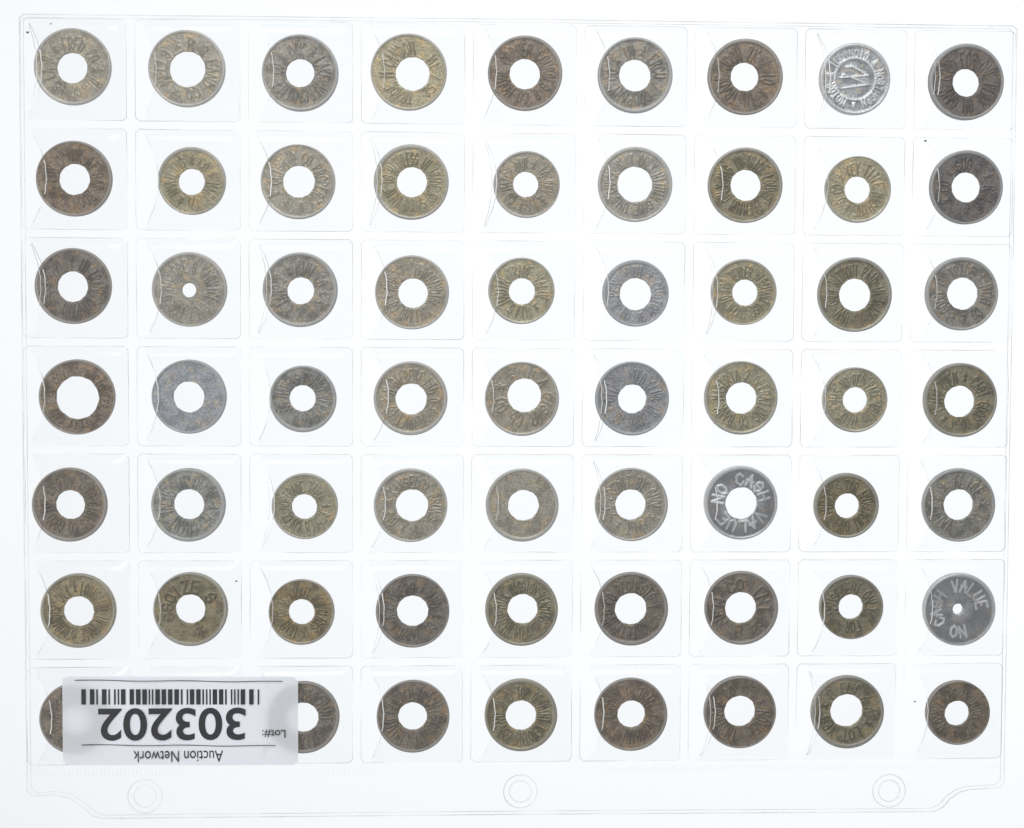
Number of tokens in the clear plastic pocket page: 62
